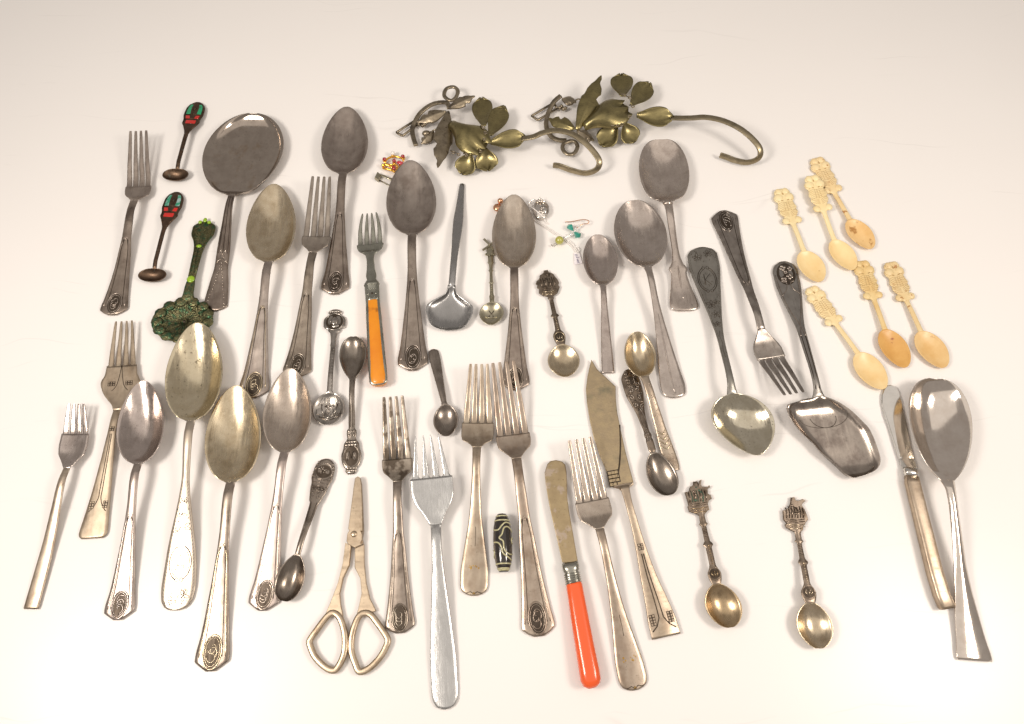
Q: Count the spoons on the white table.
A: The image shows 35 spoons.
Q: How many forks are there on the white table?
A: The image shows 11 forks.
